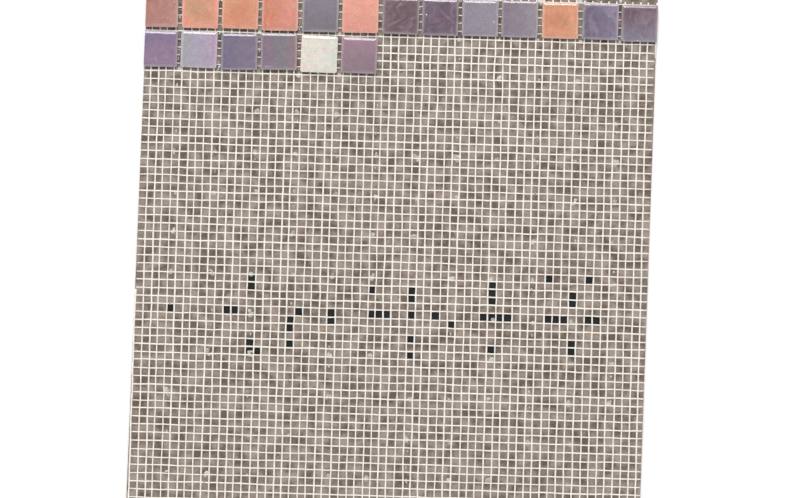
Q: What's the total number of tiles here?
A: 19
